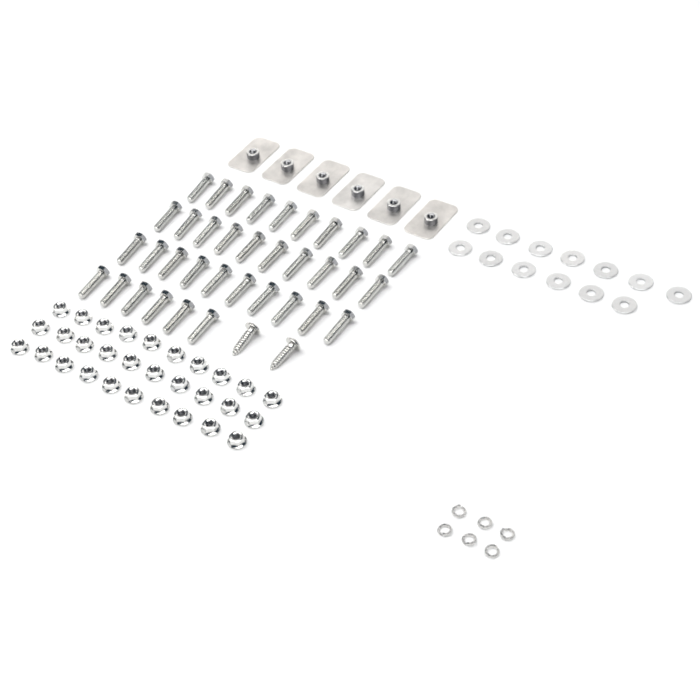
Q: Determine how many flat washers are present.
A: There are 13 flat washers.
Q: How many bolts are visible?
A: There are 36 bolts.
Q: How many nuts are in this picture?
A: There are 30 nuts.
